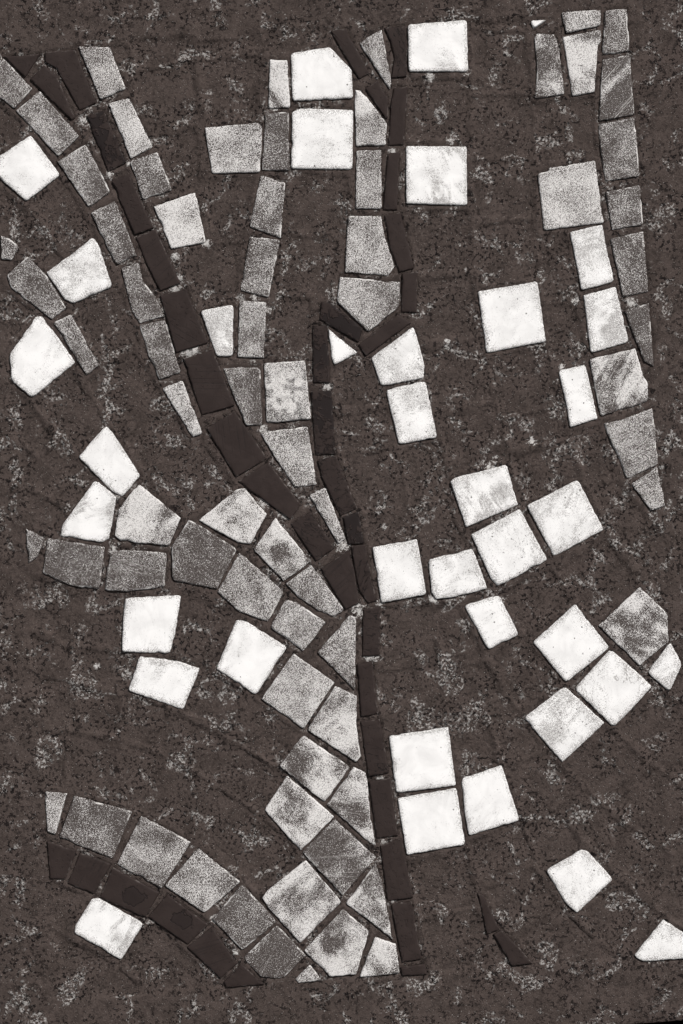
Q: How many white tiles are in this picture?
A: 37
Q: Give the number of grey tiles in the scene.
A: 71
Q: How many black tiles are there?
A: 41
